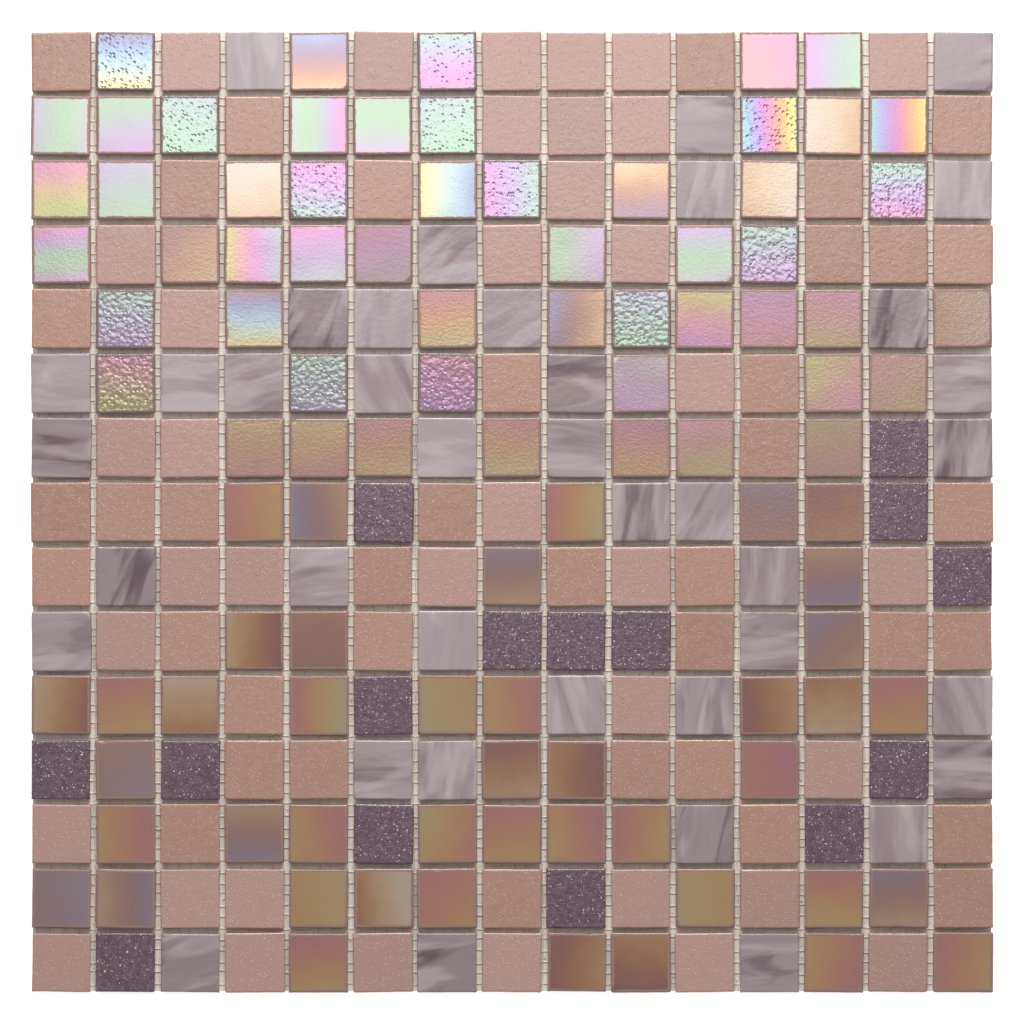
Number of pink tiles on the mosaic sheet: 75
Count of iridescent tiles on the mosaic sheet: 96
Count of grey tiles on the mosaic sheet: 39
